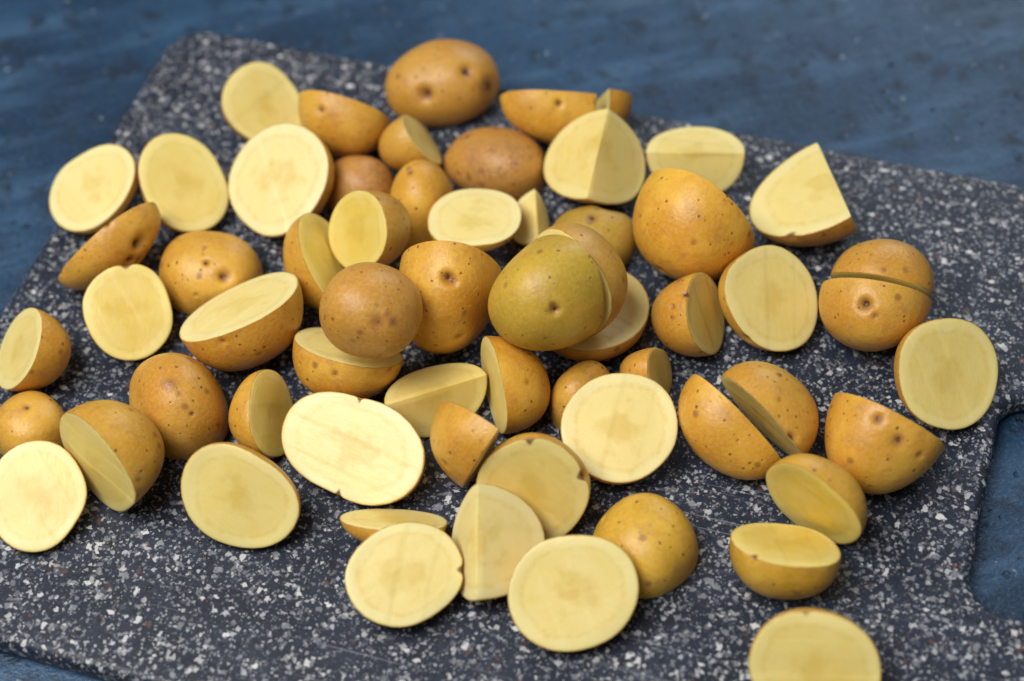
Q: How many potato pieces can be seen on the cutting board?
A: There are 62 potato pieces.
